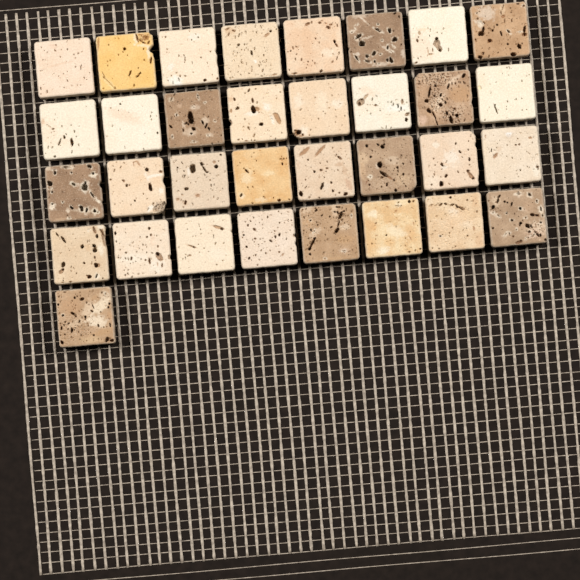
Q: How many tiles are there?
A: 33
